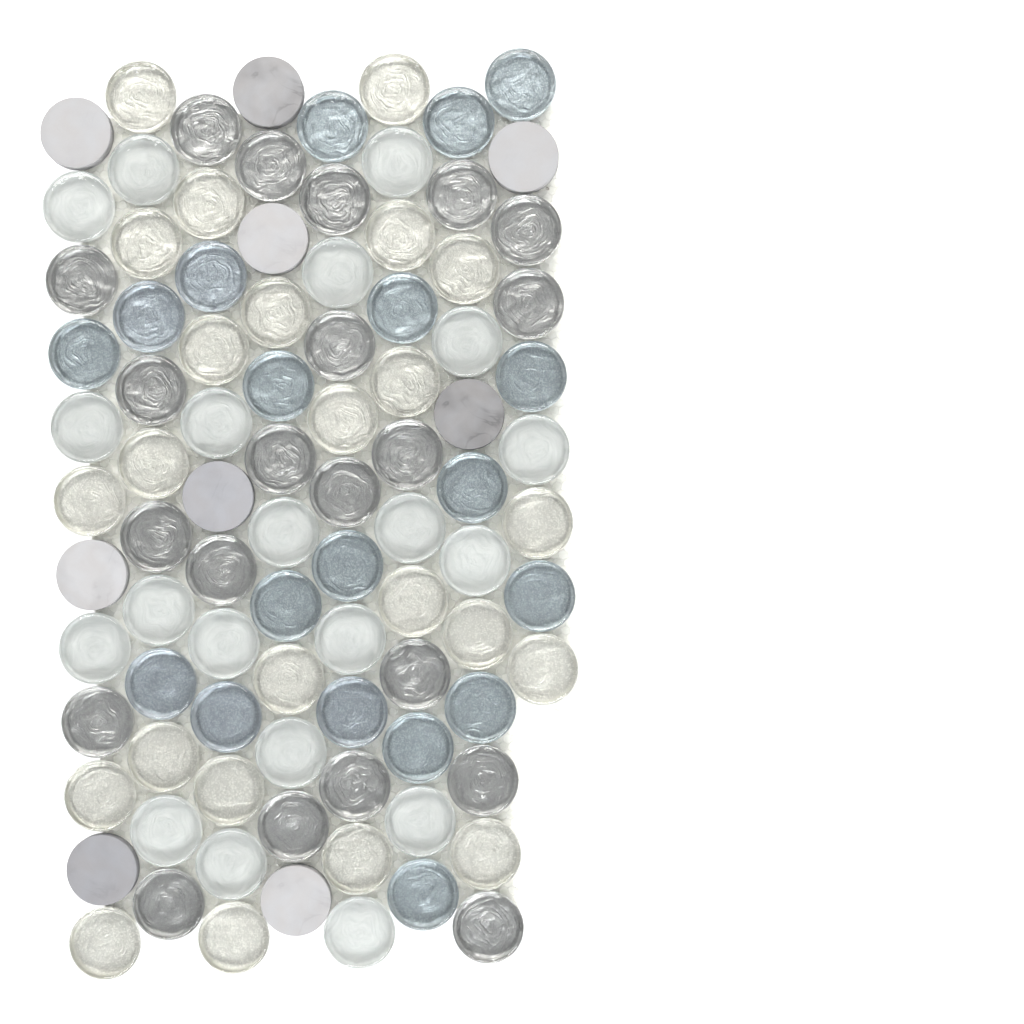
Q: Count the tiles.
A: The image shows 93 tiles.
